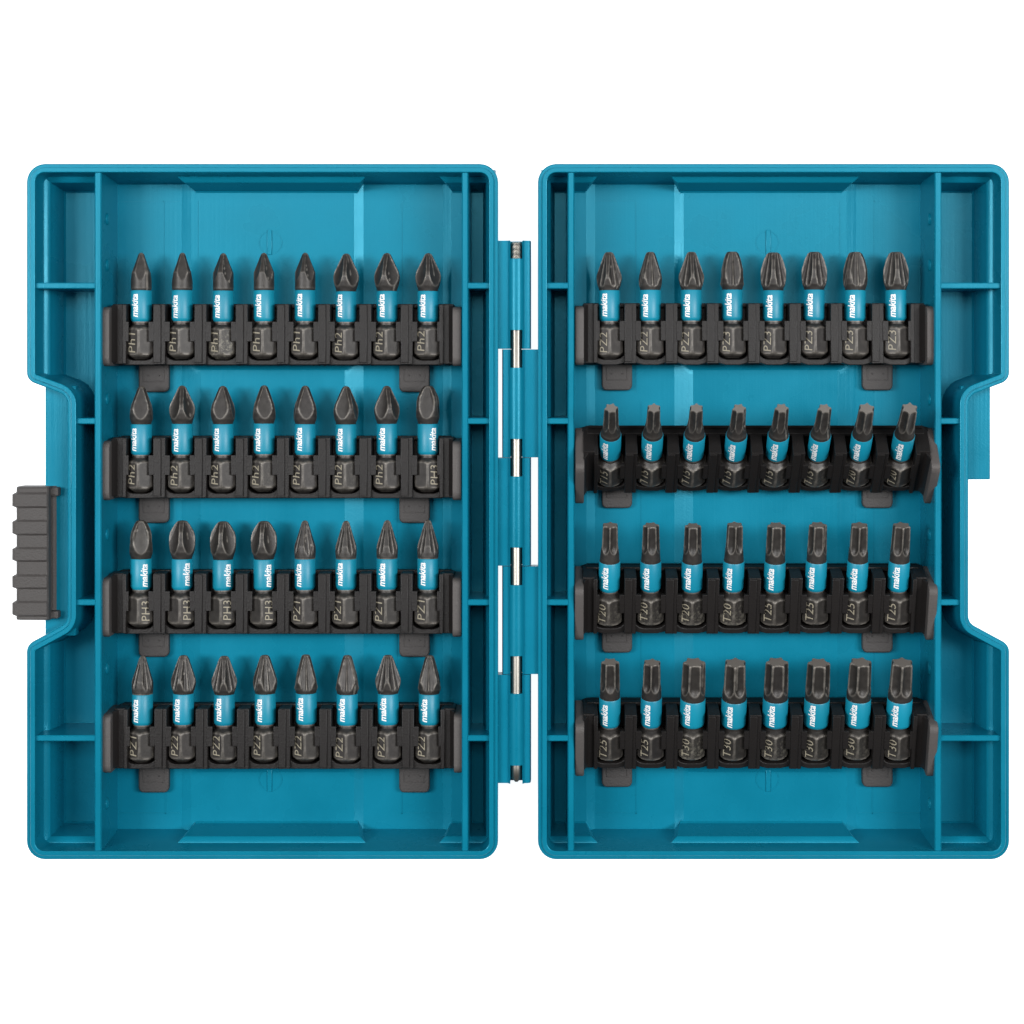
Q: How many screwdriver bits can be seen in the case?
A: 64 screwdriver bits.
